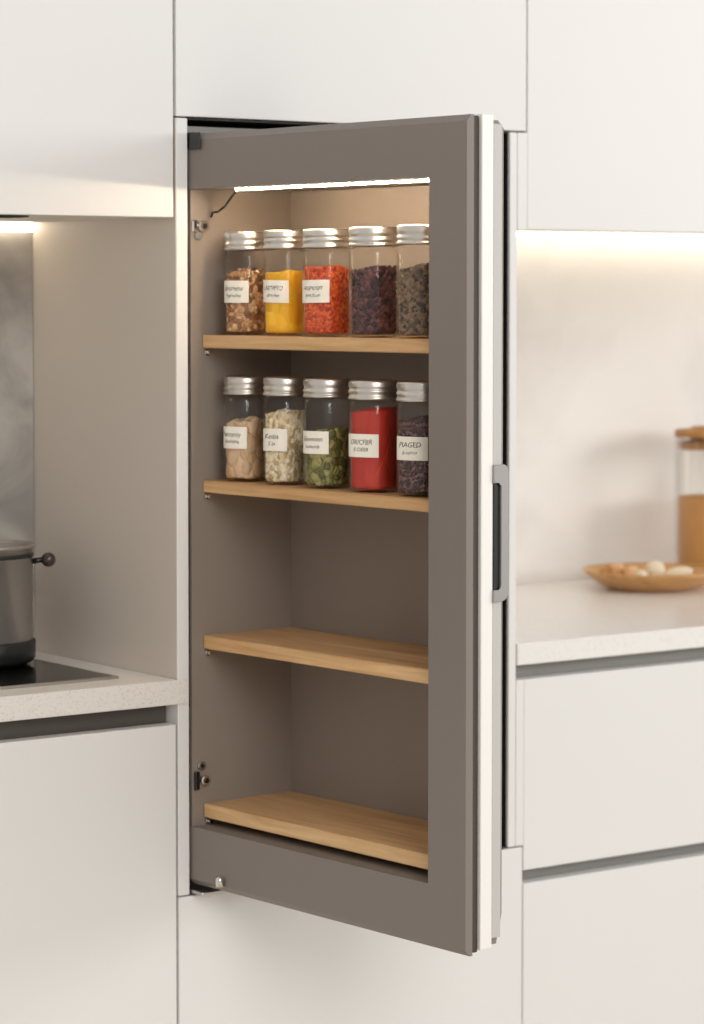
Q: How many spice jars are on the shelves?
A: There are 10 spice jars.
